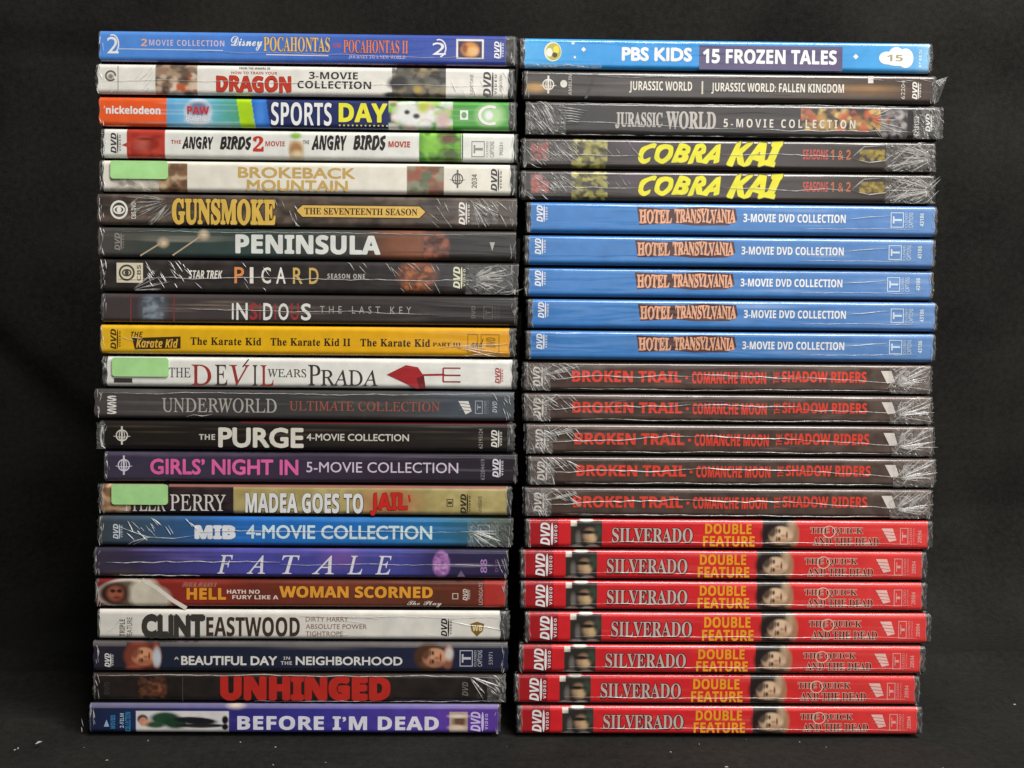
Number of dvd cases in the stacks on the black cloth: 44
